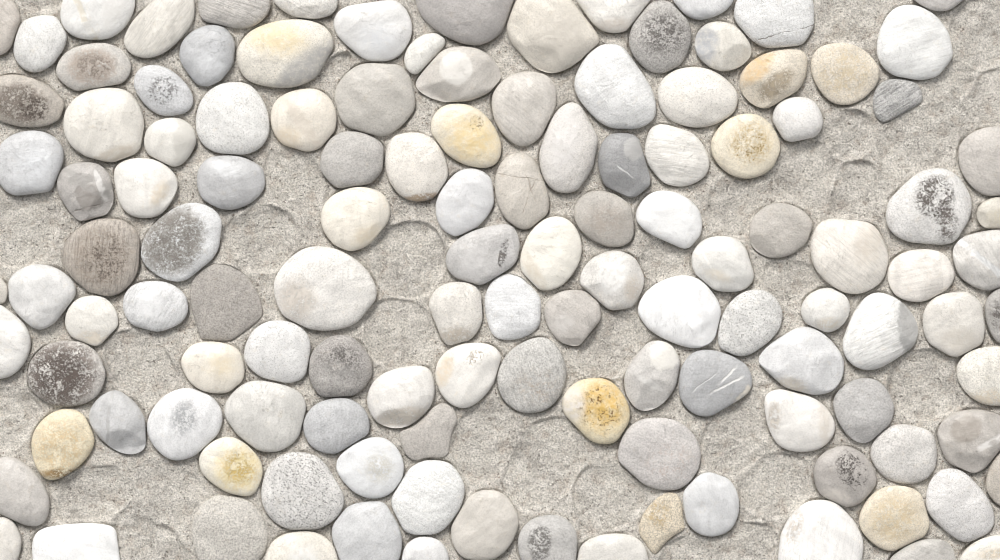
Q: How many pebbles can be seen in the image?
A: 126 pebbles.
